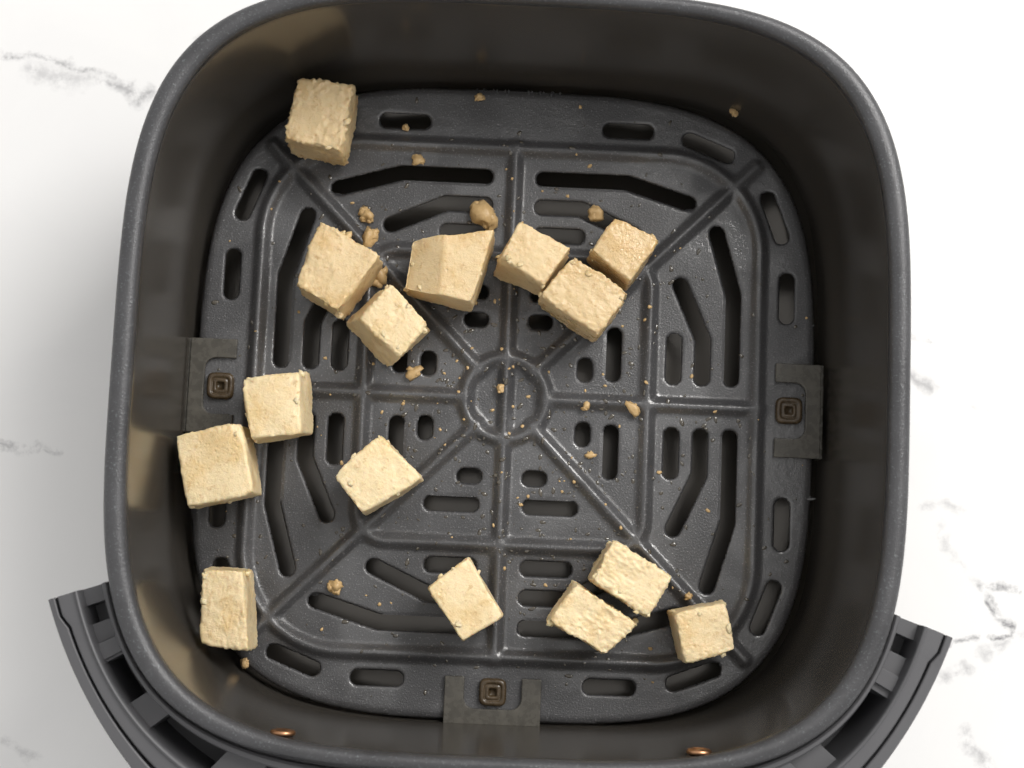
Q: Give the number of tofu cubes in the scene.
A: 15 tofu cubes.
